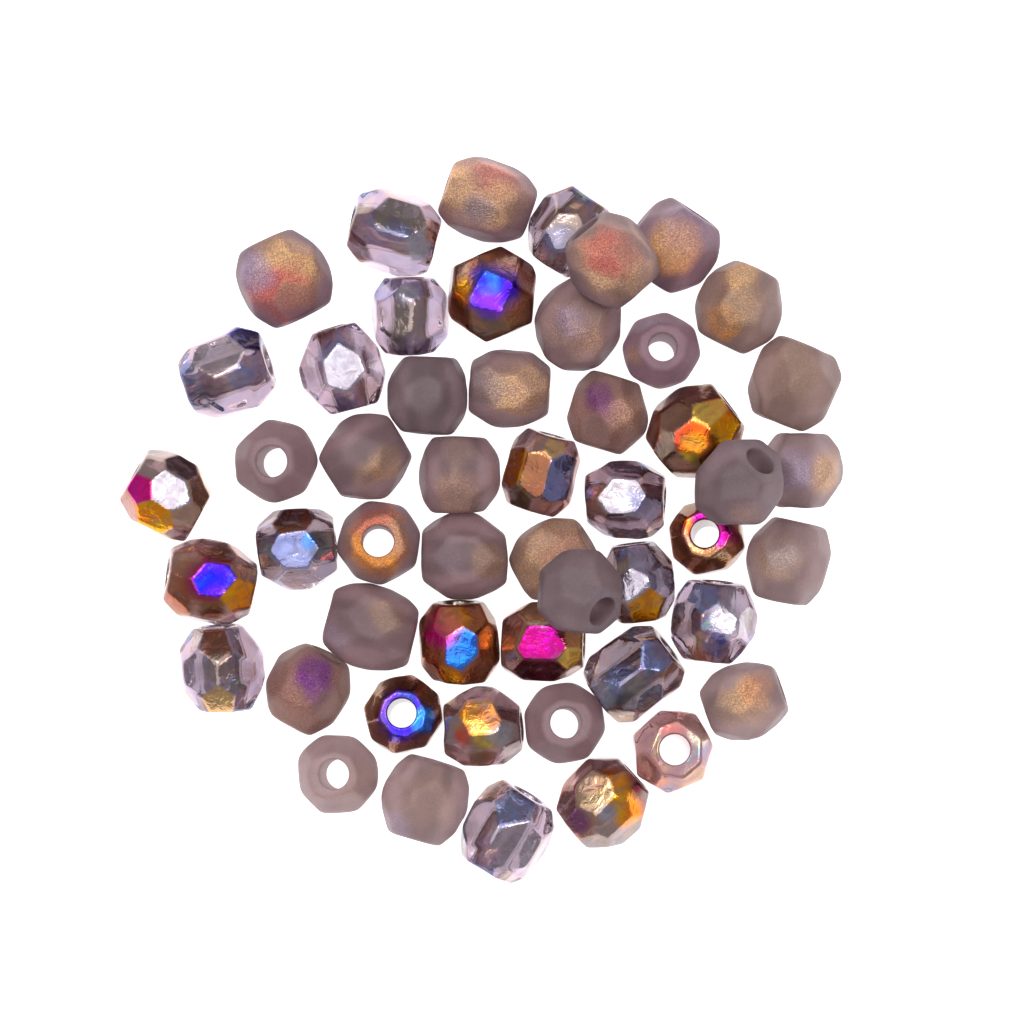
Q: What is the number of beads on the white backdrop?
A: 51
